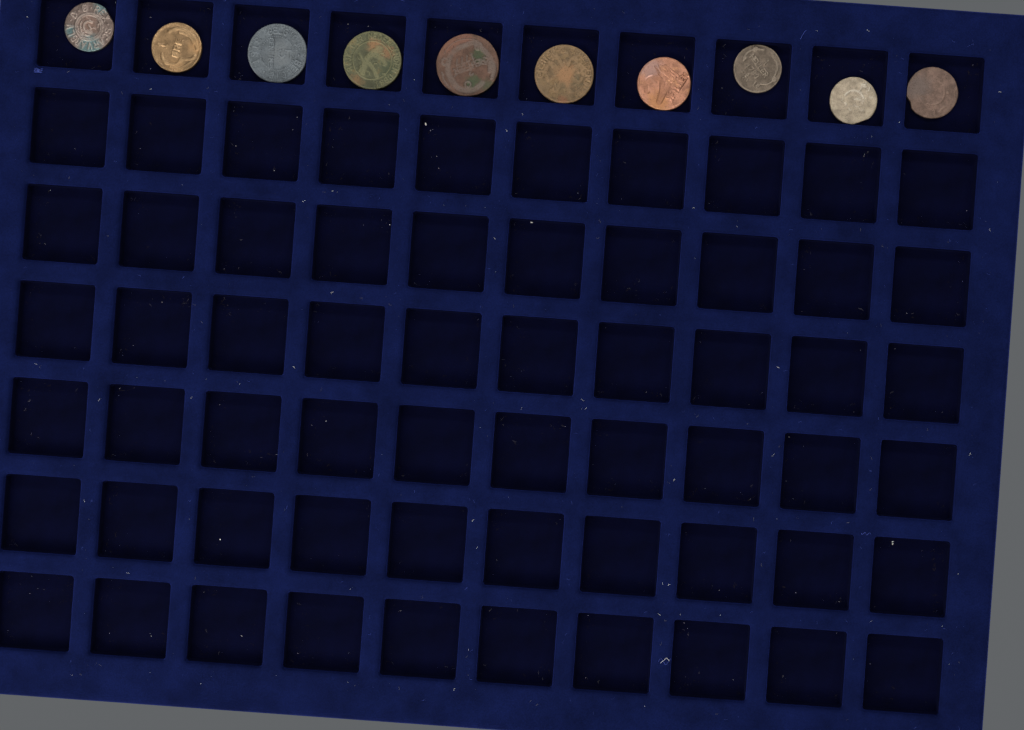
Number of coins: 10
